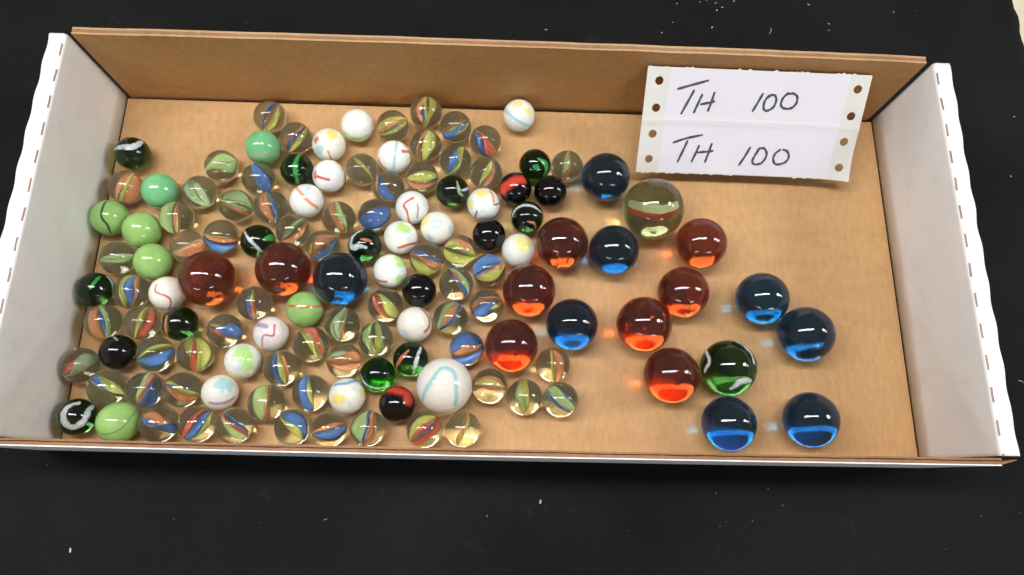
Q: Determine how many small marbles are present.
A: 108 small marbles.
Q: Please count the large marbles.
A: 20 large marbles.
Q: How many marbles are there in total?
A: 128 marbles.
